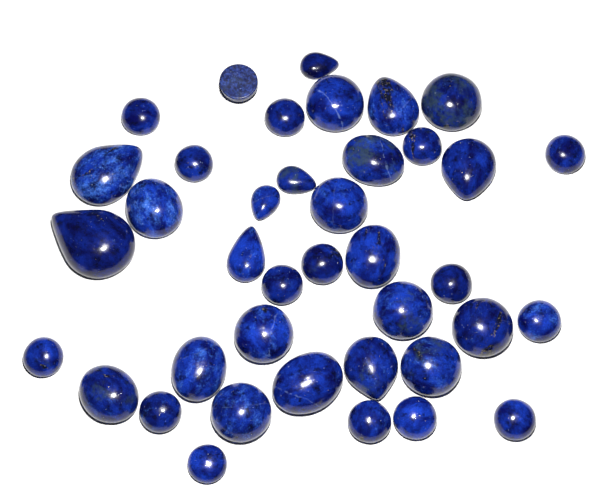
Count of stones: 39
